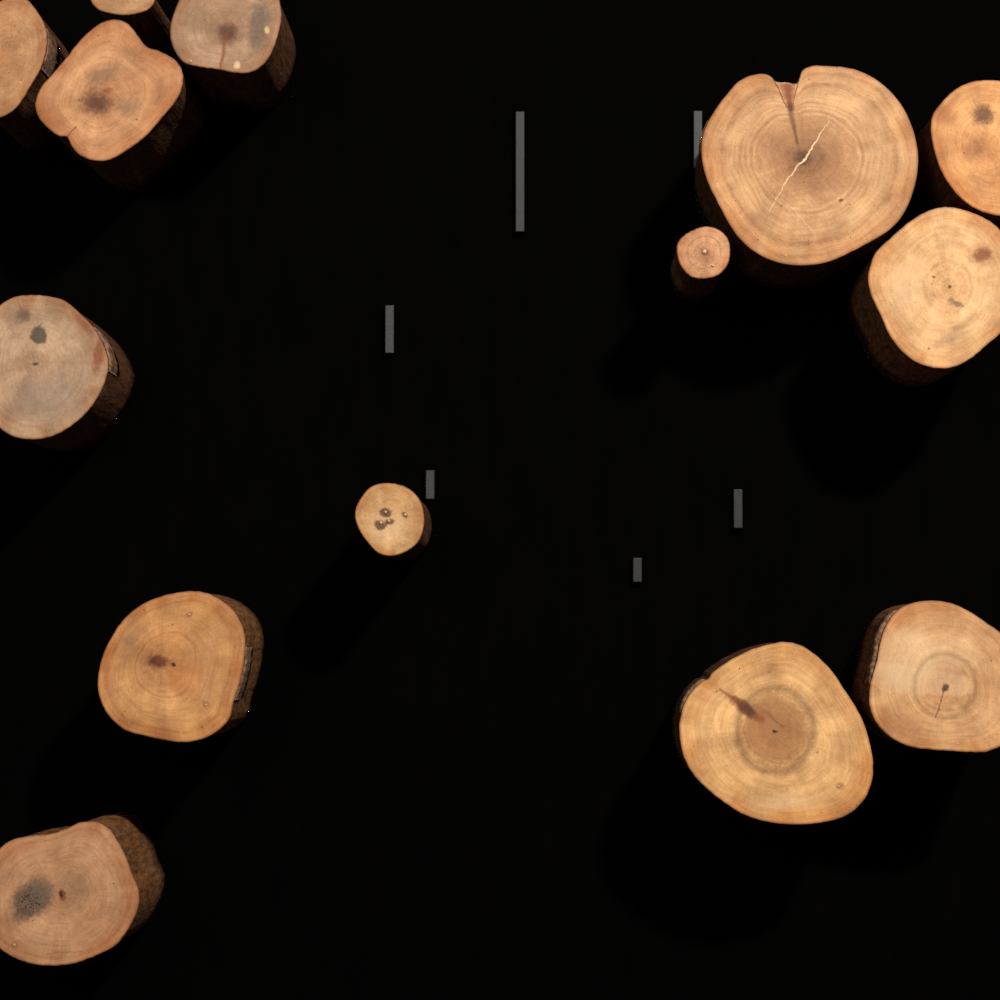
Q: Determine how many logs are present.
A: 14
